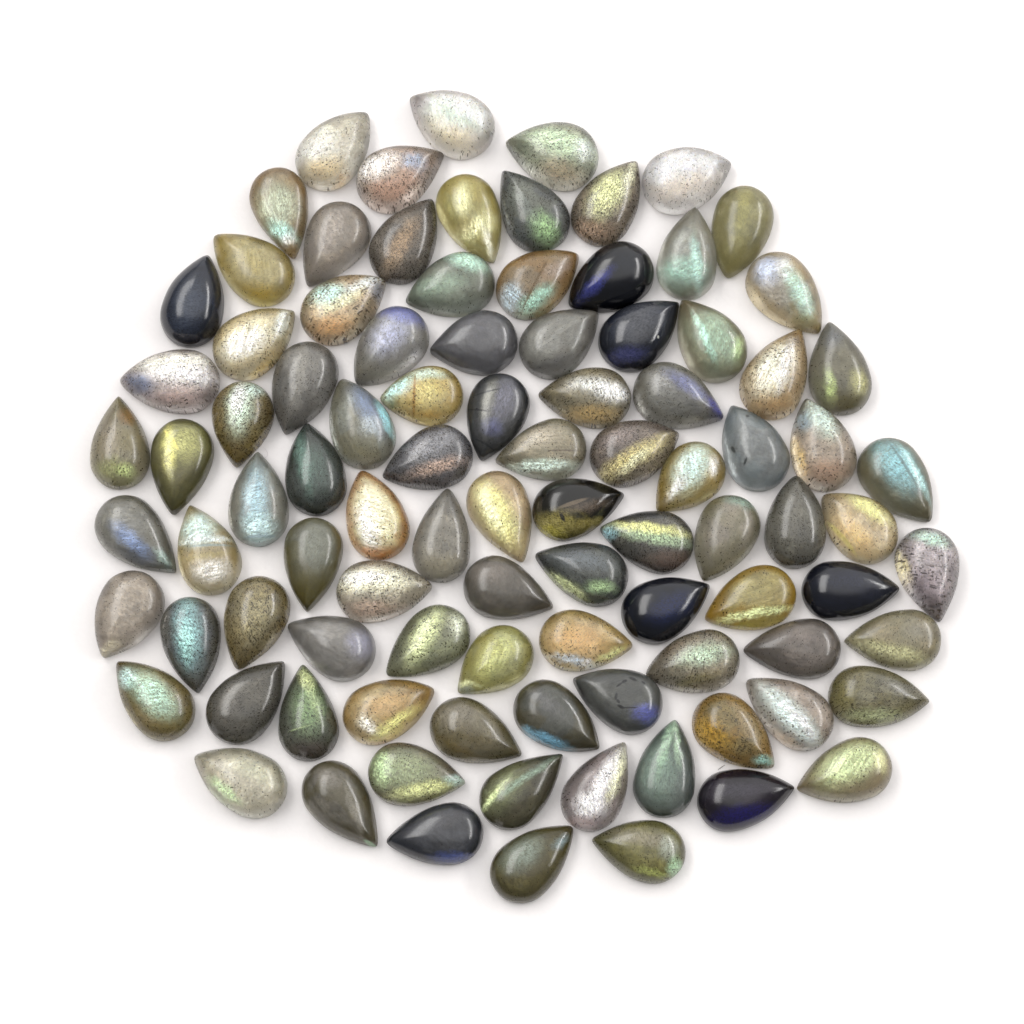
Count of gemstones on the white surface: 96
